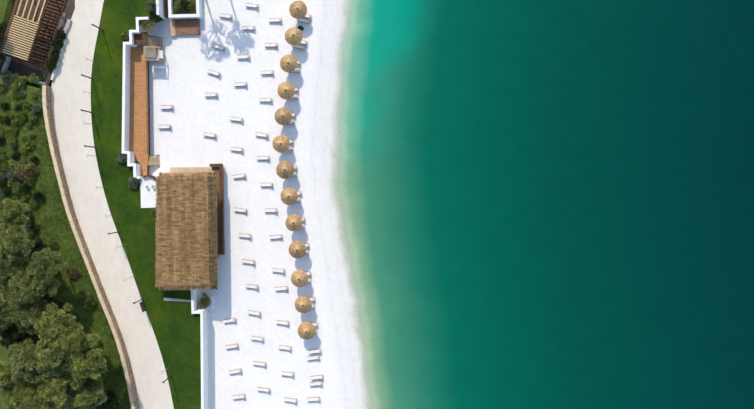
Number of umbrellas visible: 13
